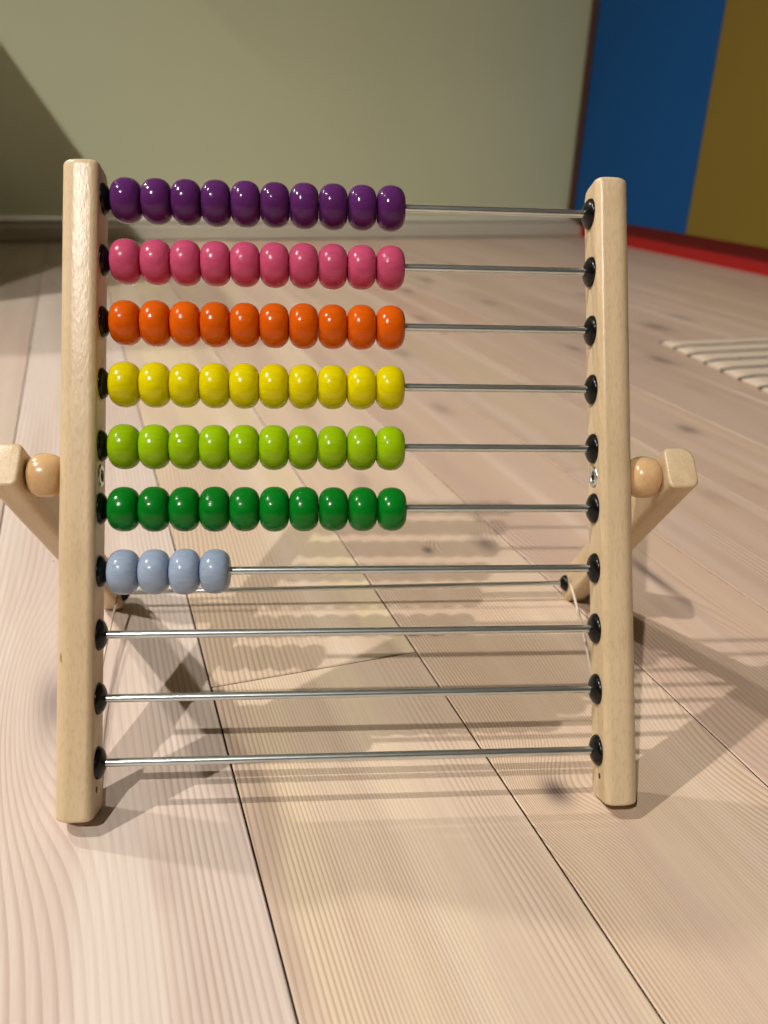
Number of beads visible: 64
